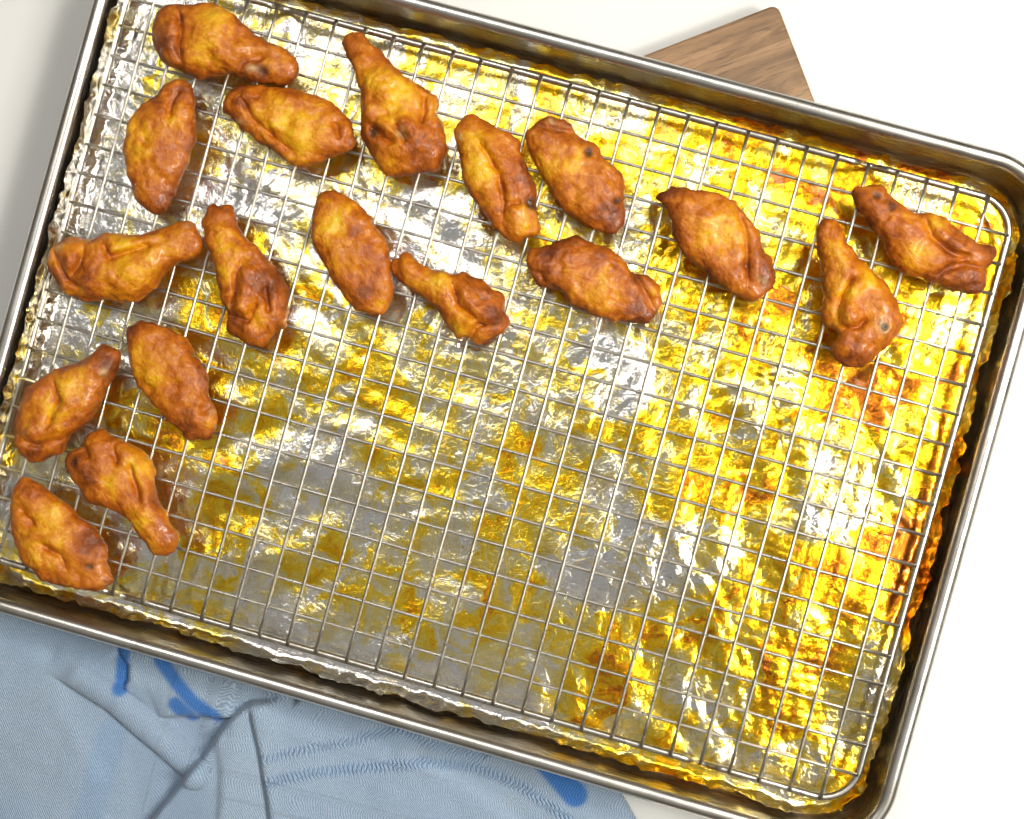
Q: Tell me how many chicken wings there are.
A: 18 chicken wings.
